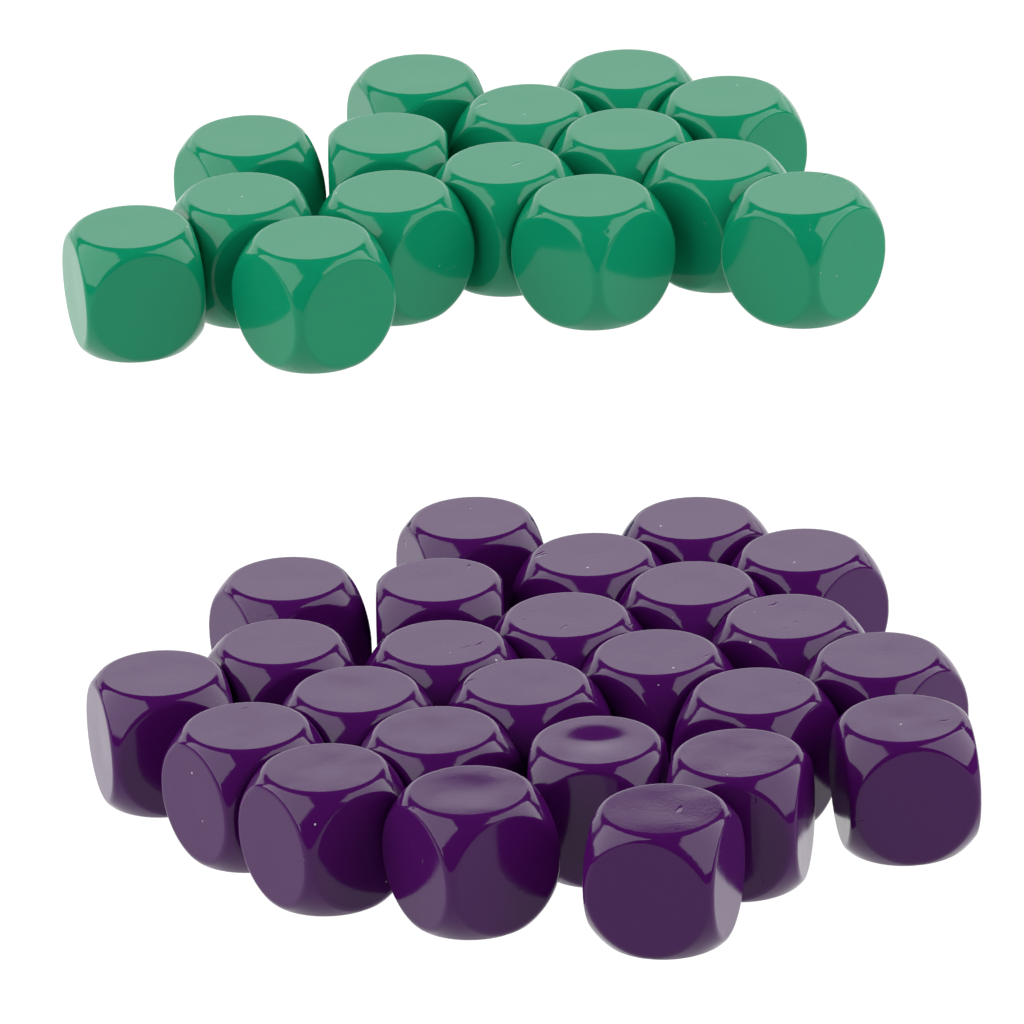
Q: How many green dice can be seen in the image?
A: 15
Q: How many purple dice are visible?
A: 25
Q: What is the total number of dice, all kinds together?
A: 40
